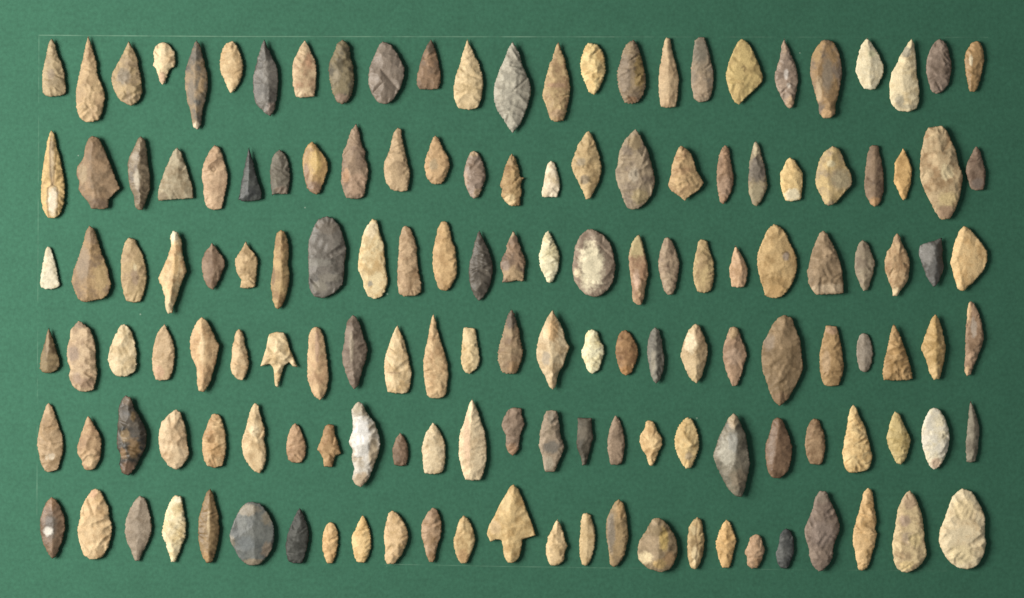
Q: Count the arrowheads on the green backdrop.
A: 150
